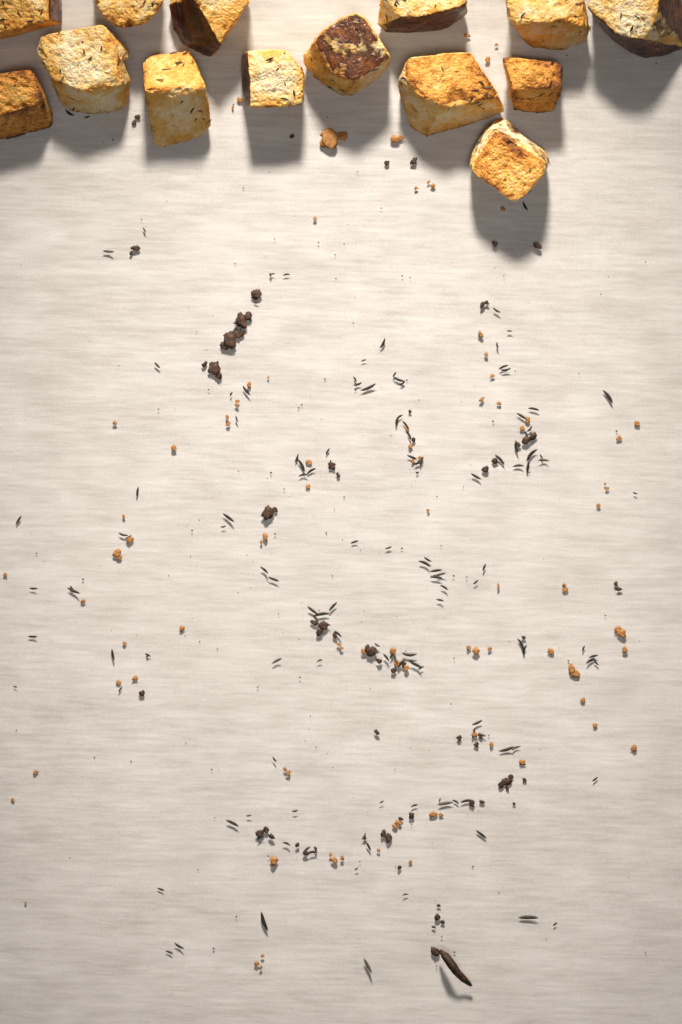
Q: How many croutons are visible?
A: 14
